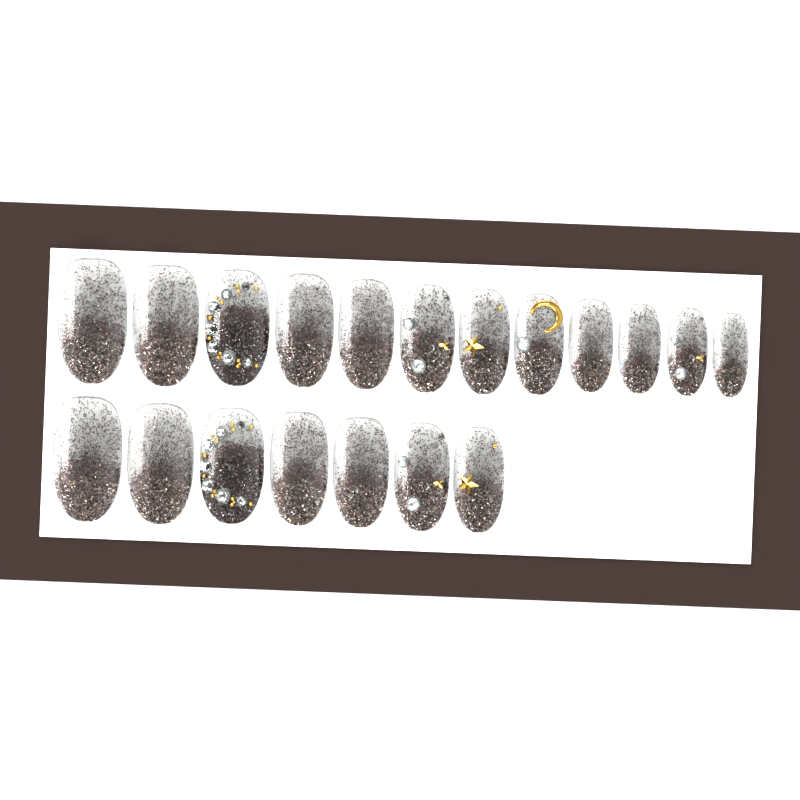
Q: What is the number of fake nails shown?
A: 19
